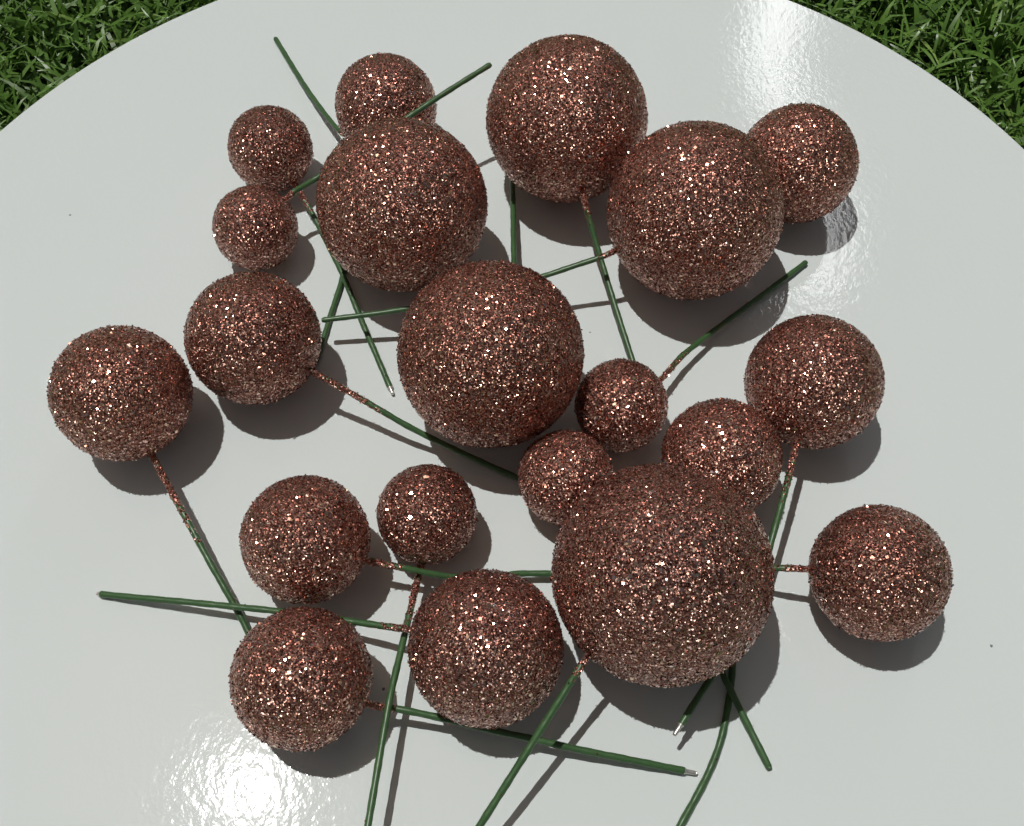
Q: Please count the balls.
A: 20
